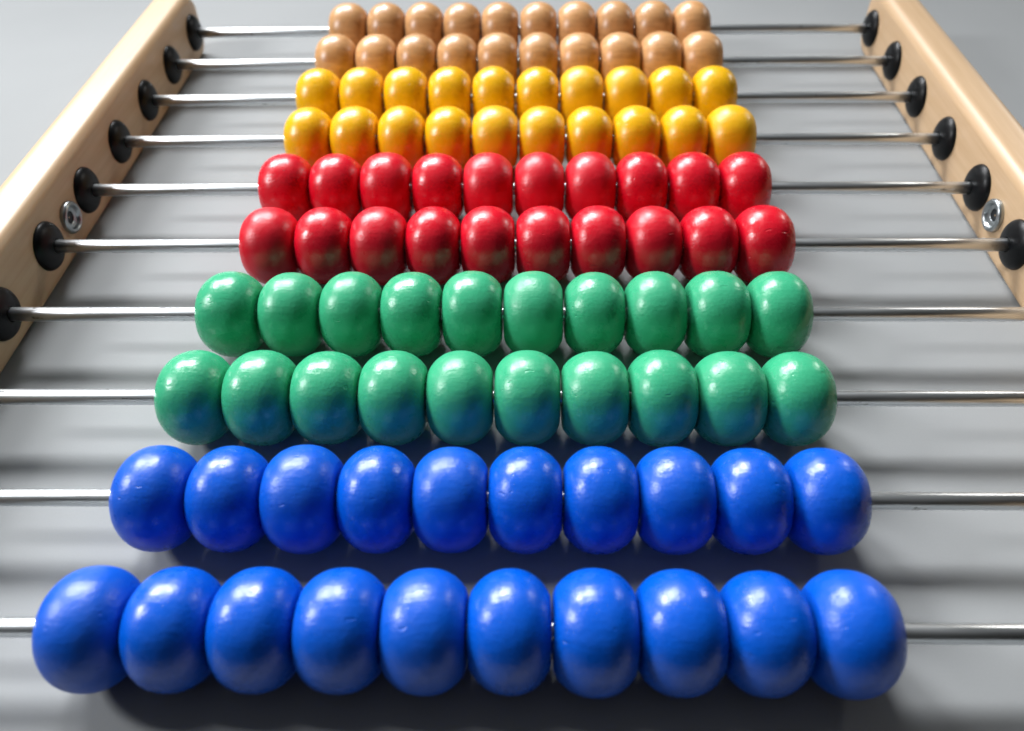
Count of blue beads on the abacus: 20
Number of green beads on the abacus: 20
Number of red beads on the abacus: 20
